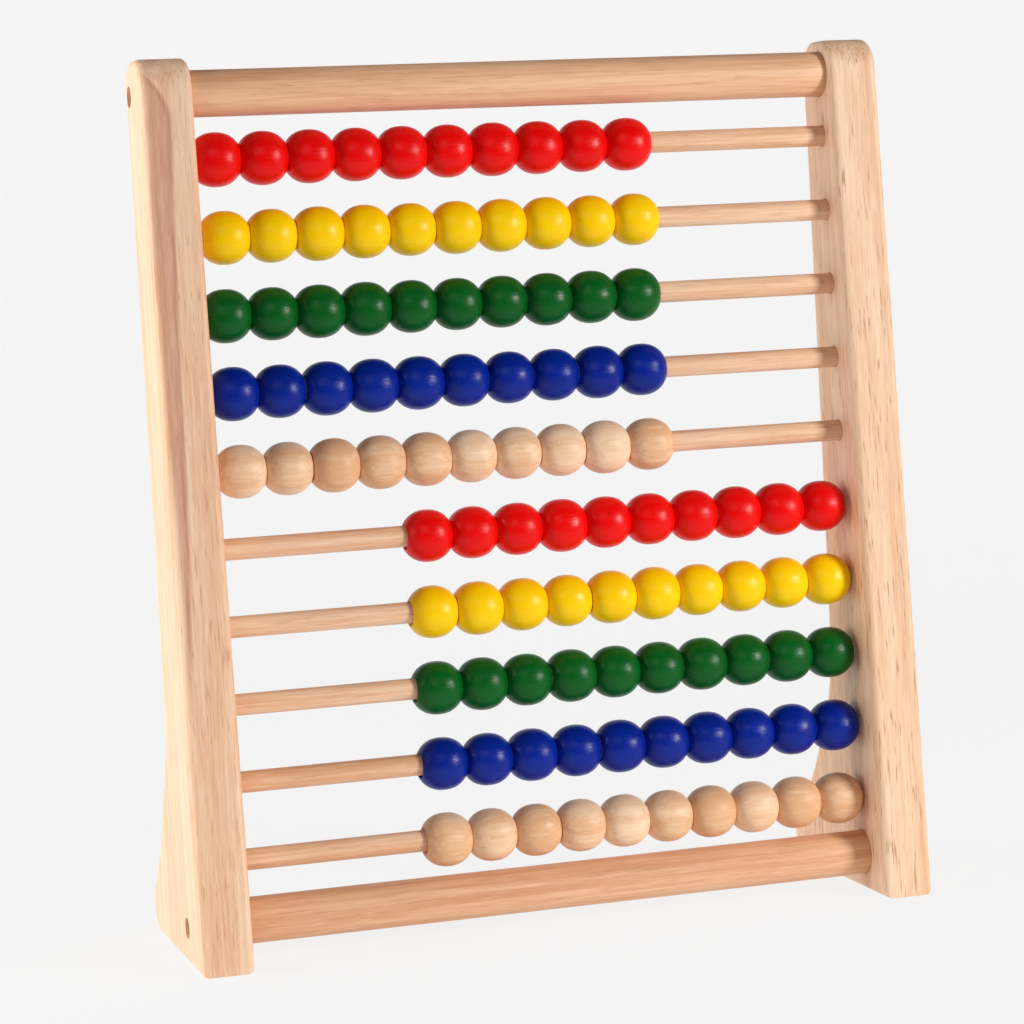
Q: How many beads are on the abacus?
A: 100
